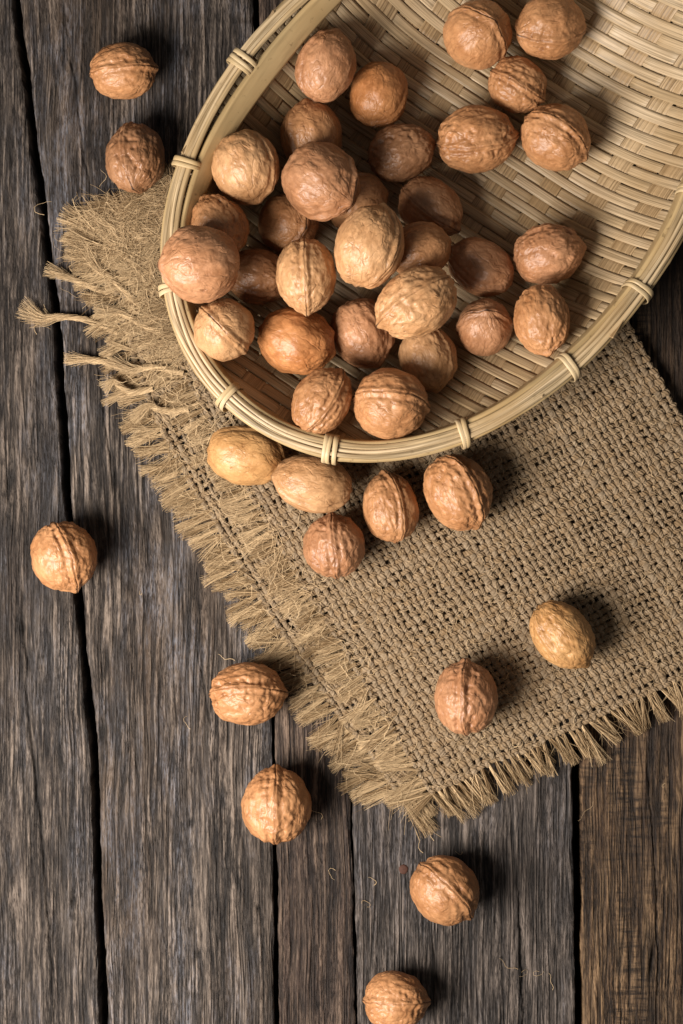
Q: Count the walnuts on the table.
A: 45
